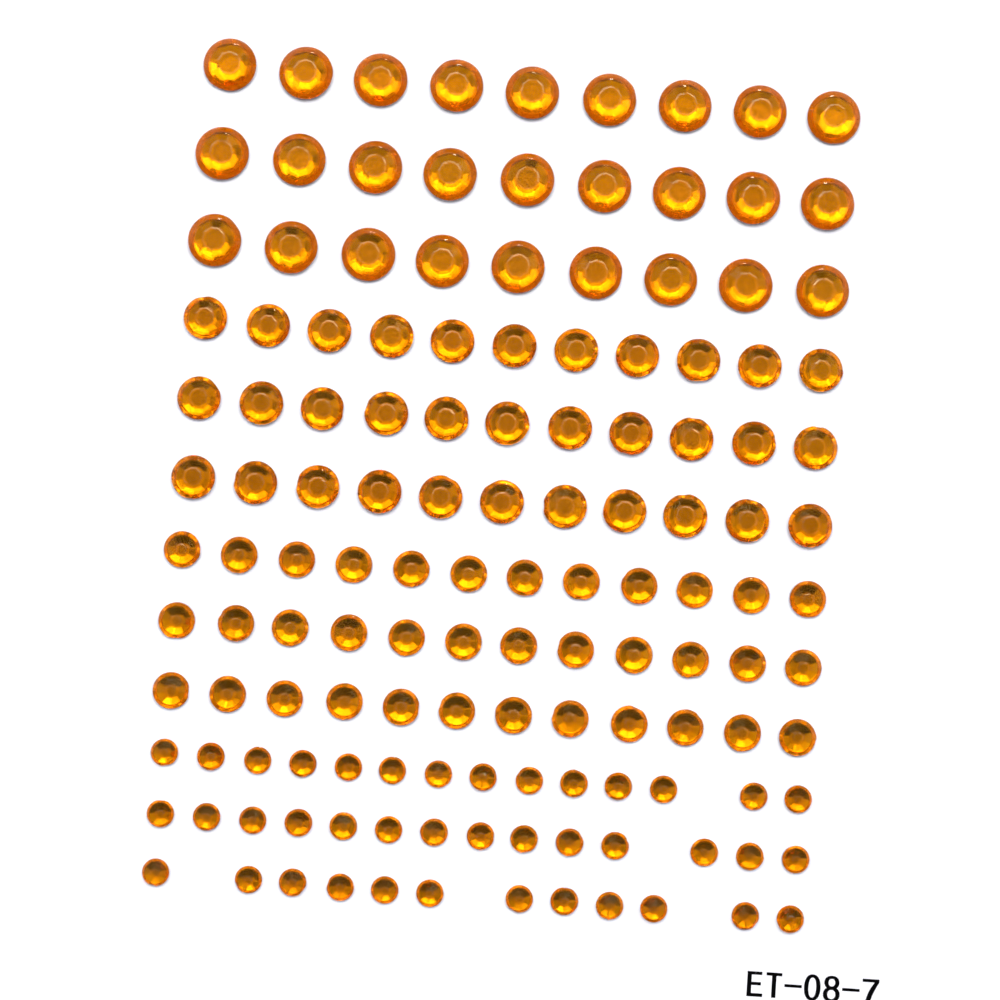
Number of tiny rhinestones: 40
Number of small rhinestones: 36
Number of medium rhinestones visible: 33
